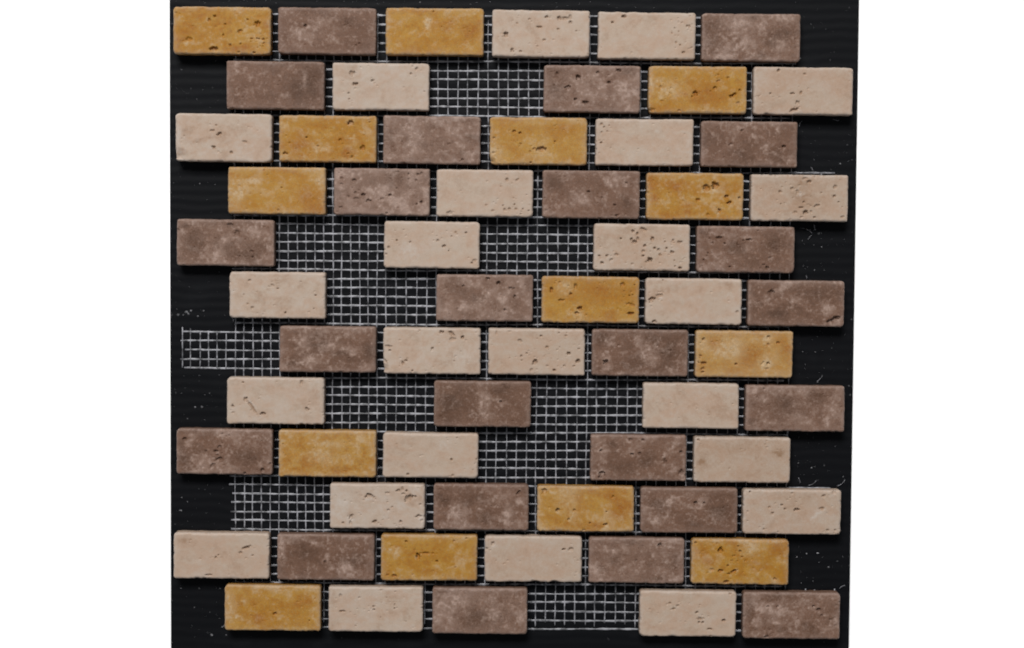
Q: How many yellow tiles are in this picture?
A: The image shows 14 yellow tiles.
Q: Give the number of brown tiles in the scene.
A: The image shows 24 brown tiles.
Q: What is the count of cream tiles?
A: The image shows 24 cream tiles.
